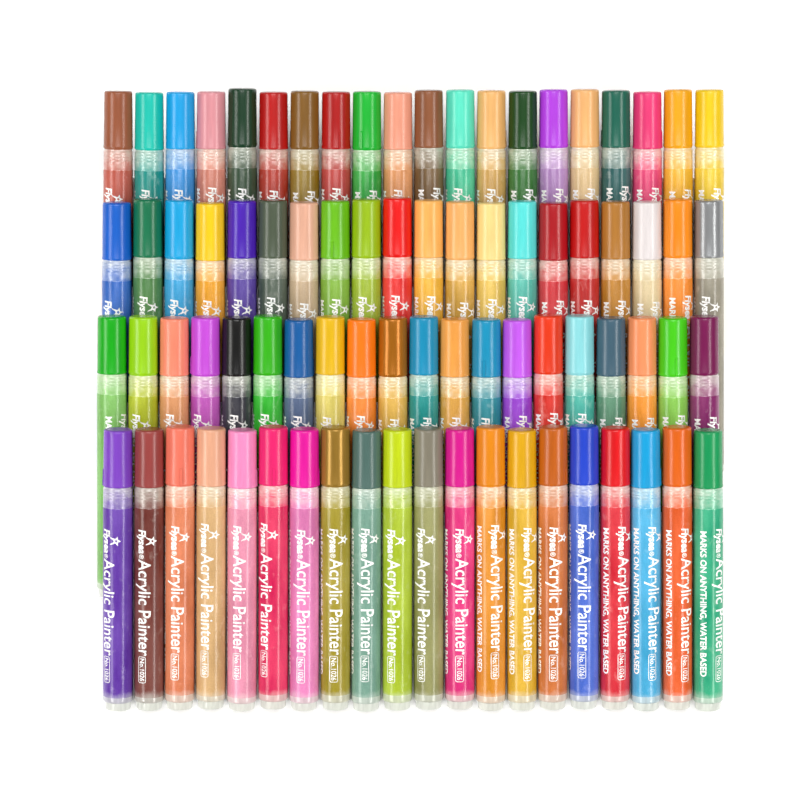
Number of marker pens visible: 80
